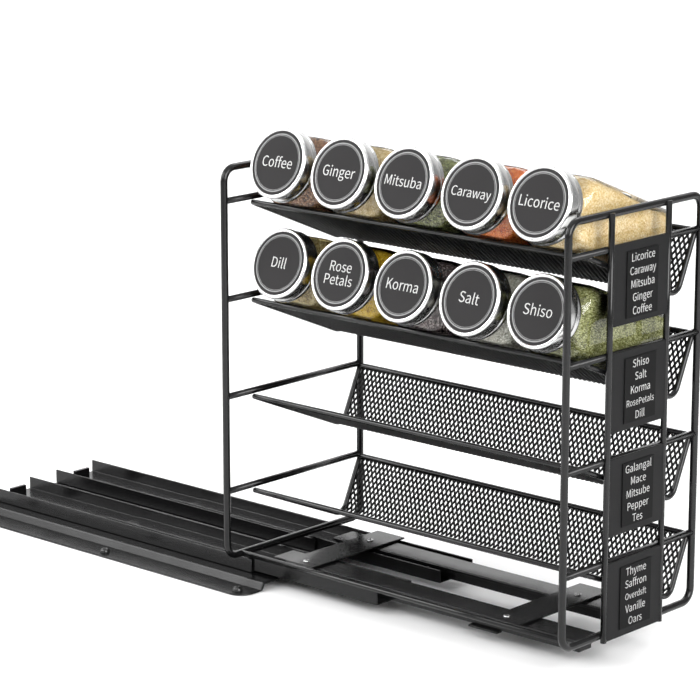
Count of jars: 10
